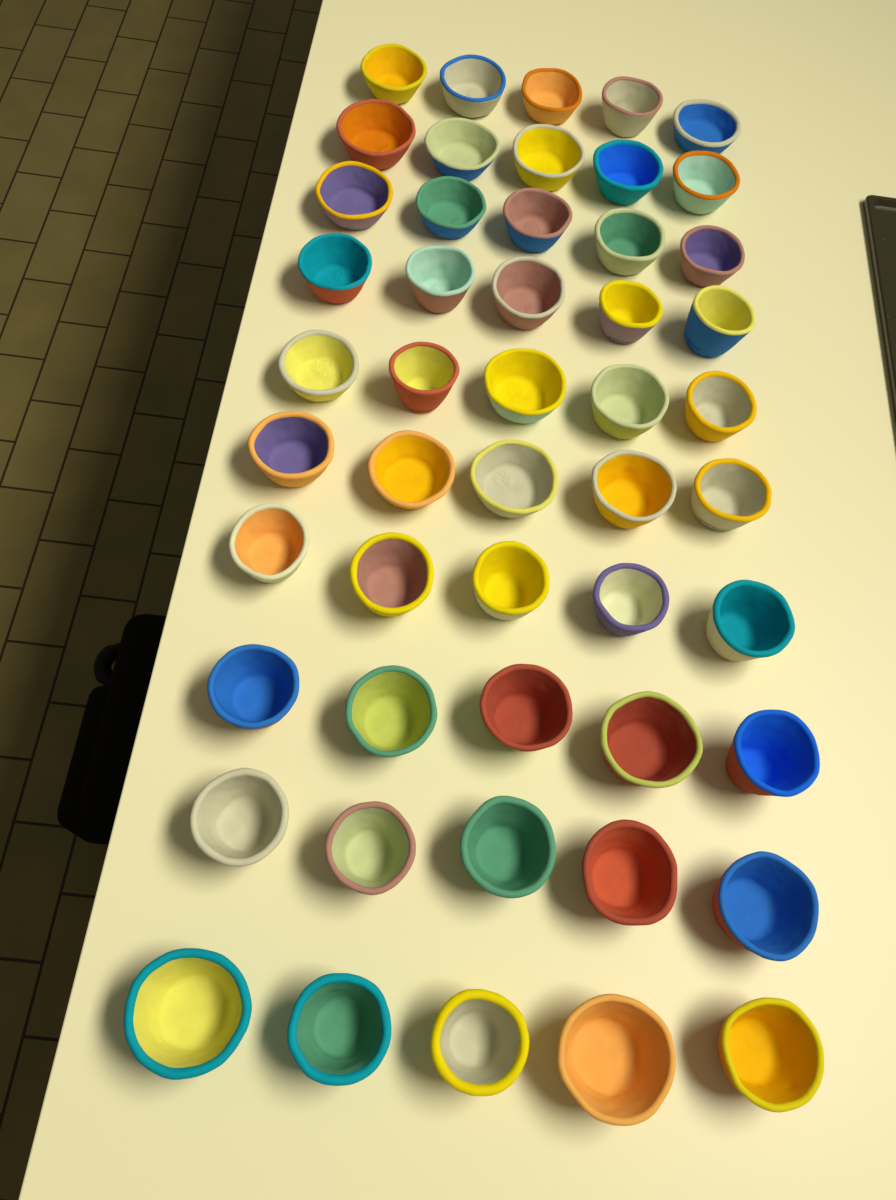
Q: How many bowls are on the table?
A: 50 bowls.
